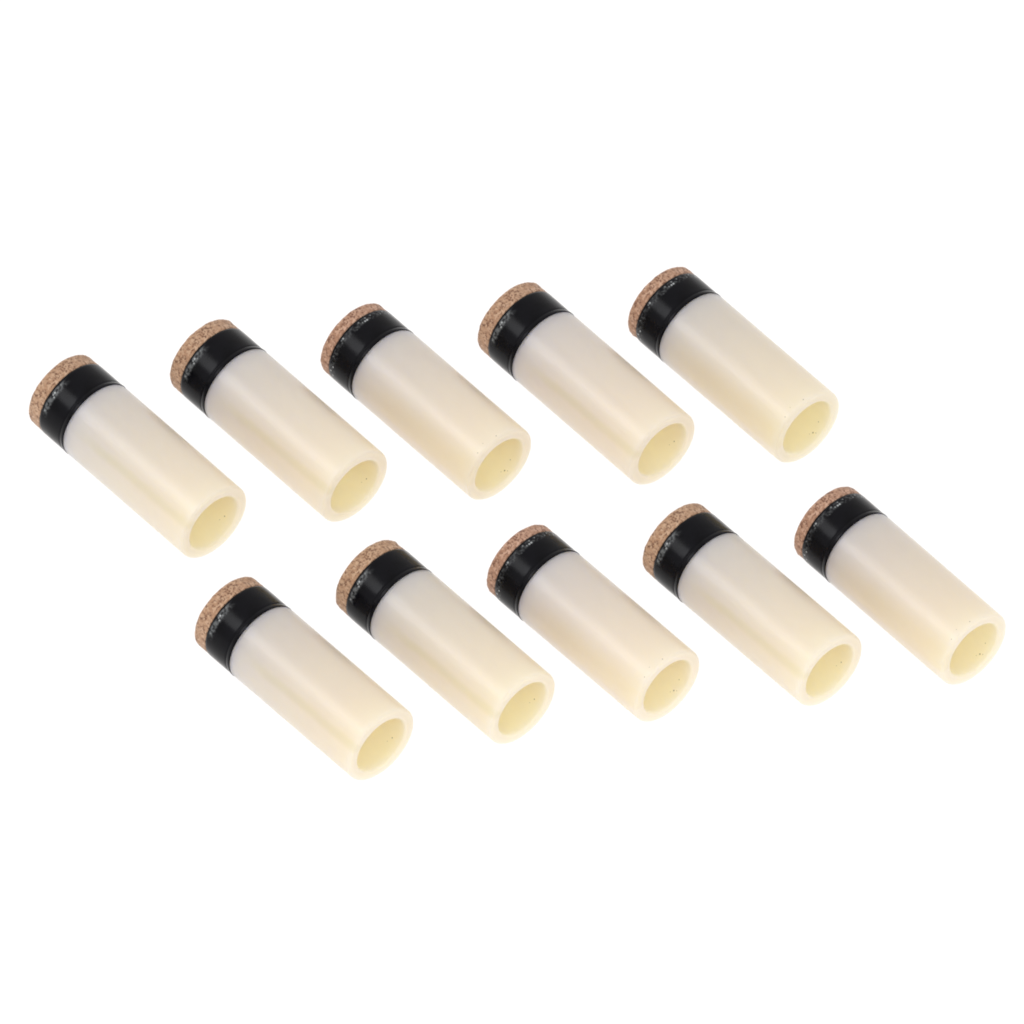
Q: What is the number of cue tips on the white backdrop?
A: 10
